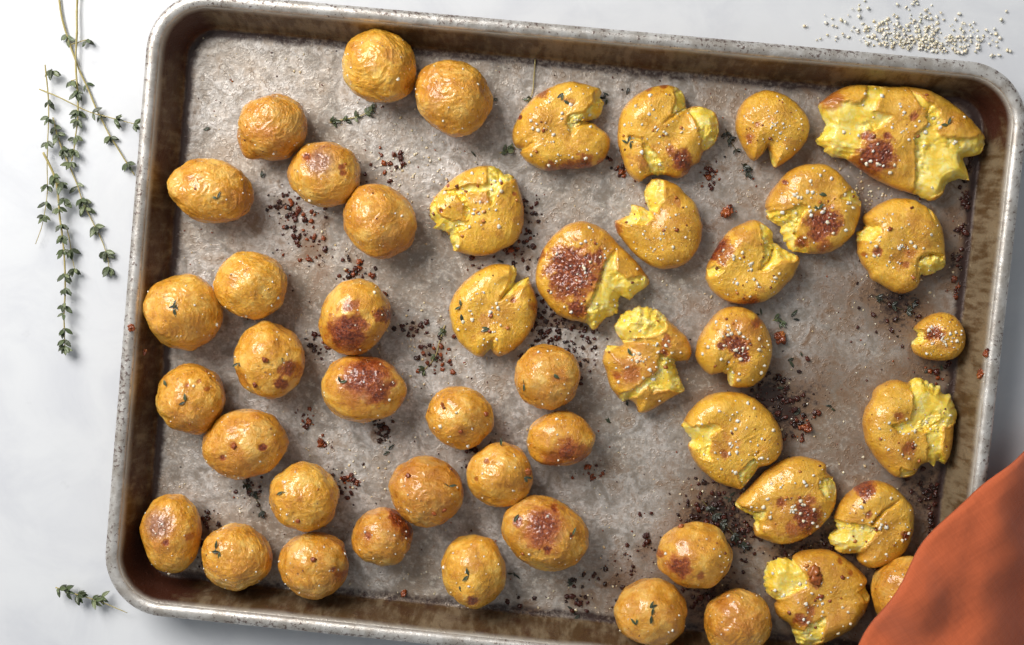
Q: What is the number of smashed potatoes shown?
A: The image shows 19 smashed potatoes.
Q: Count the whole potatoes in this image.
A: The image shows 29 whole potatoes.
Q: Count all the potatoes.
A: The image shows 48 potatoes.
